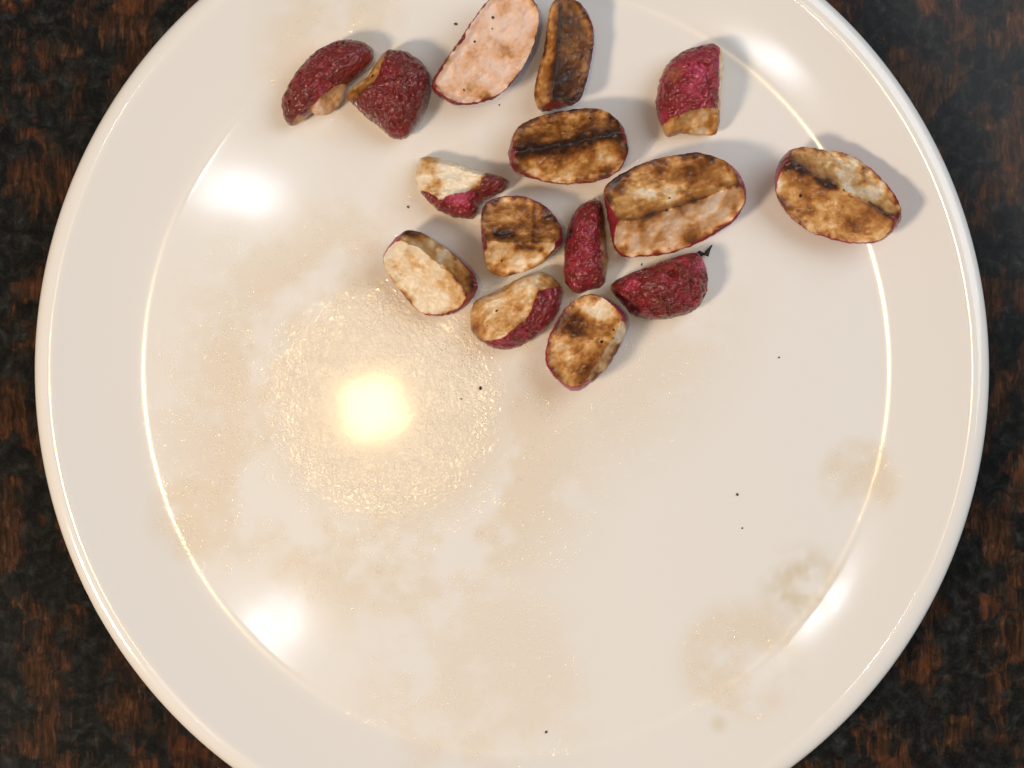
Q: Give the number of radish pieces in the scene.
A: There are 15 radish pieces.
